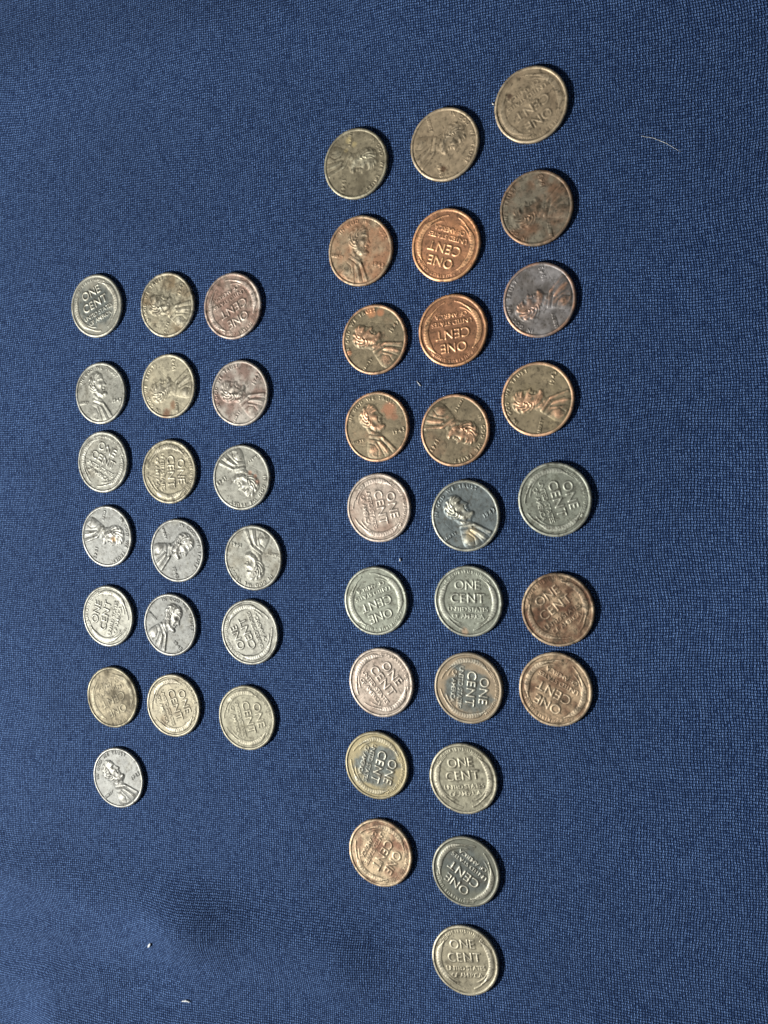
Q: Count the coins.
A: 45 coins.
